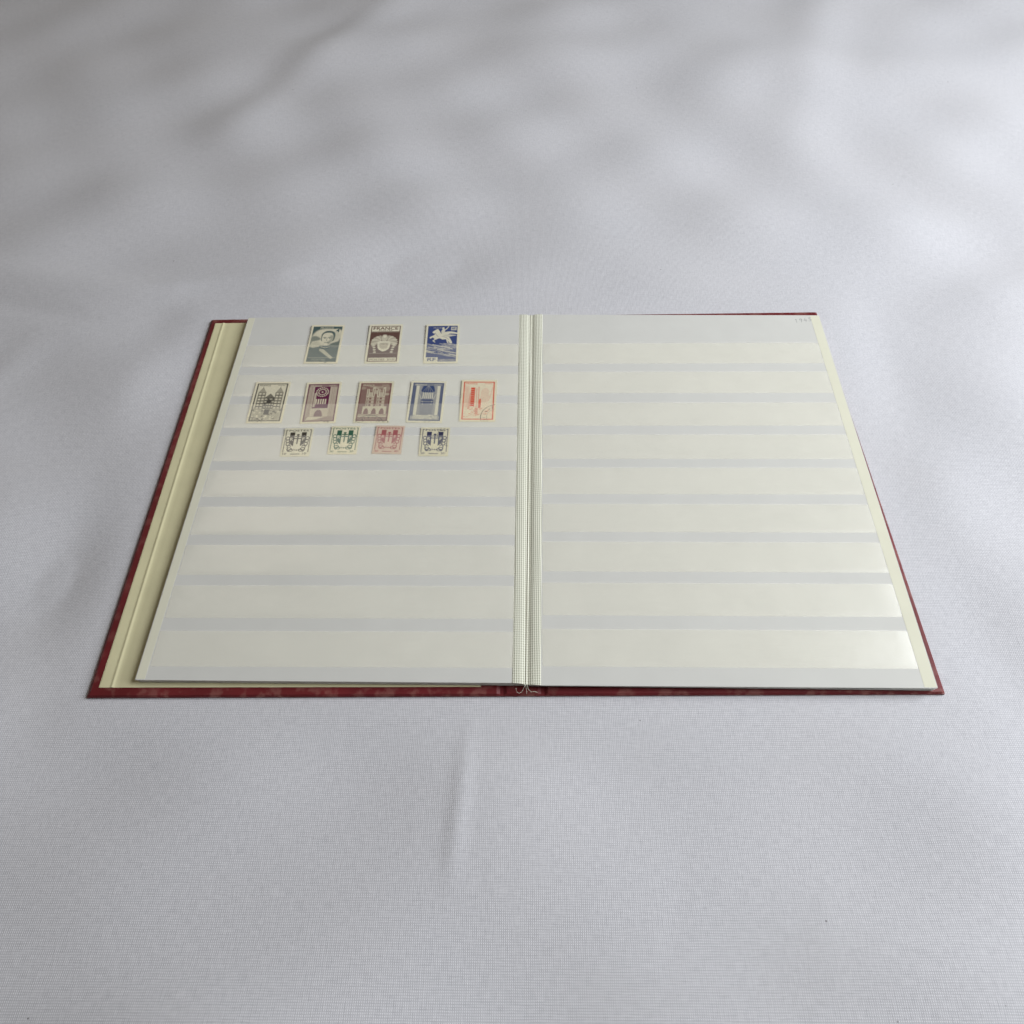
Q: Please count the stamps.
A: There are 12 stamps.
